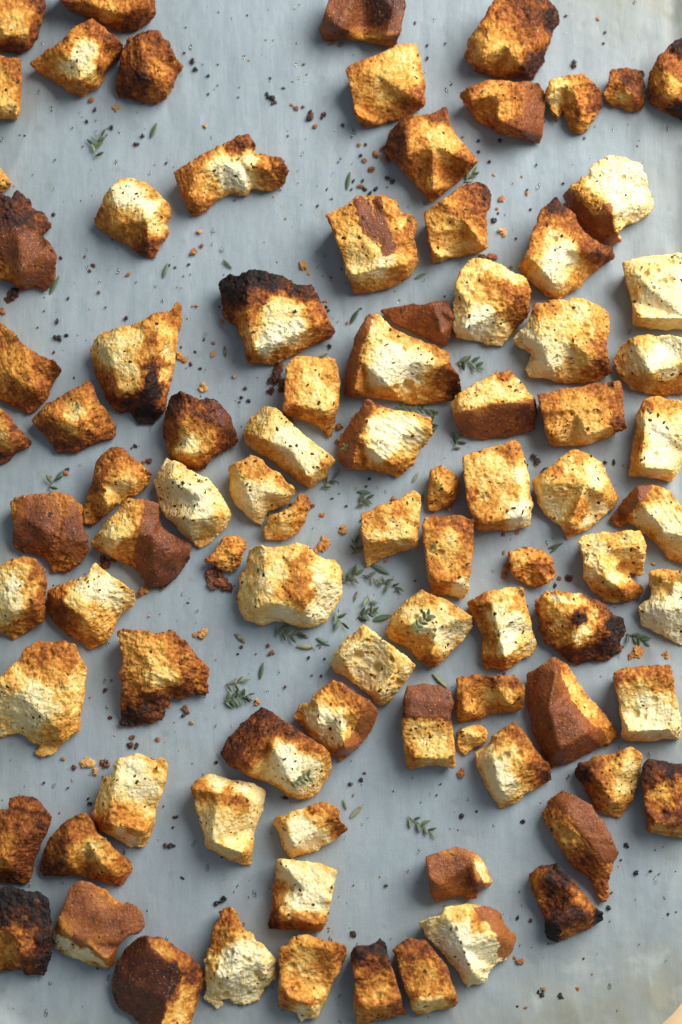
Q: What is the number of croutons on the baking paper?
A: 91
